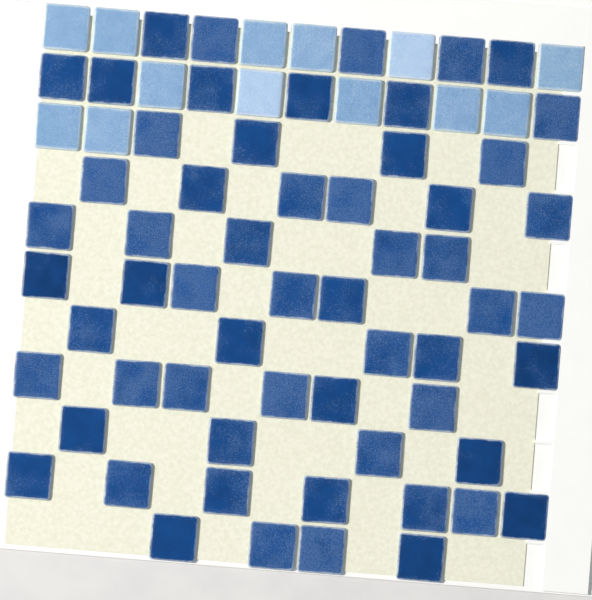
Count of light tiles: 13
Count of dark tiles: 59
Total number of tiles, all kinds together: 72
